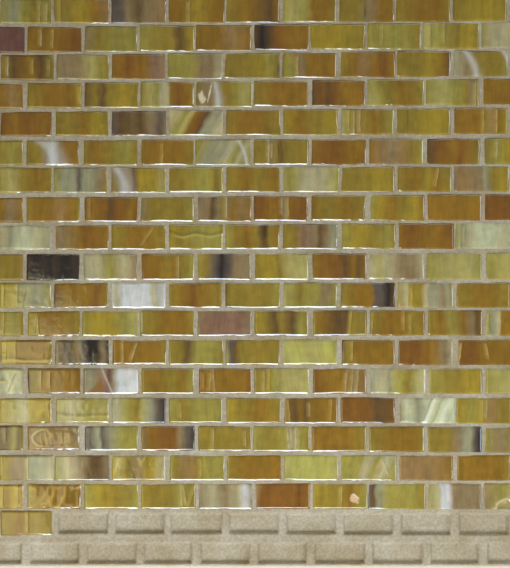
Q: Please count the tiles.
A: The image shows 172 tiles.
